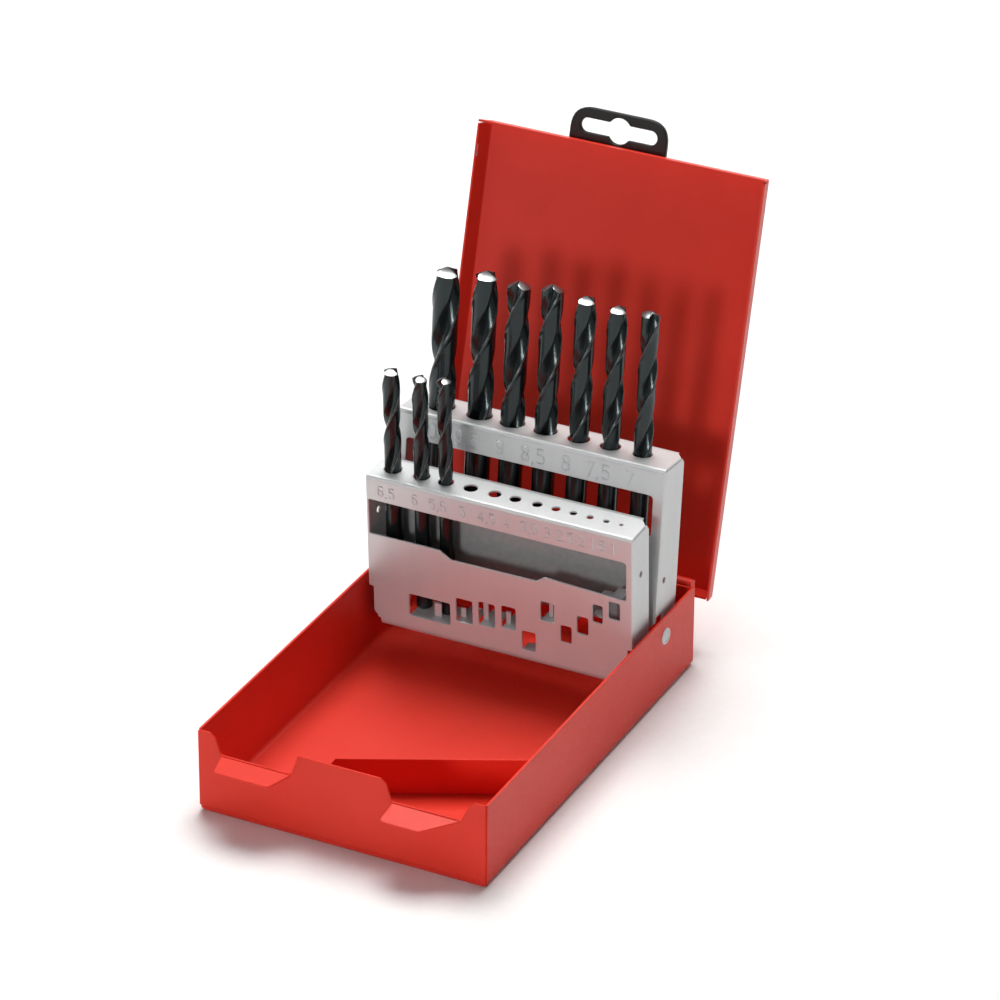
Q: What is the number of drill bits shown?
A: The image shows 10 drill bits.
